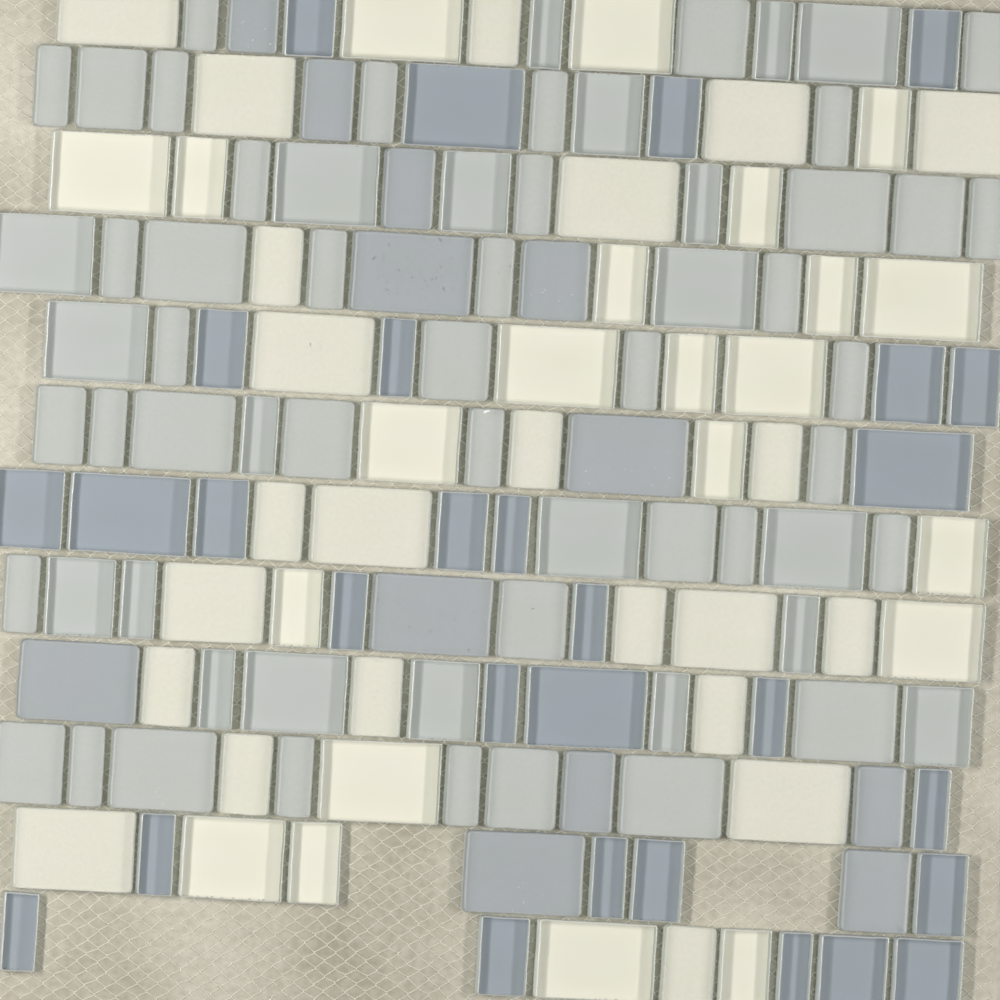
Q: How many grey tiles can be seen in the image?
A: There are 63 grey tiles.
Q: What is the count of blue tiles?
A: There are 41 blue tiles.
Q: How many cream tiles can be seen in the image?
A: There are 45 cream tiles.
